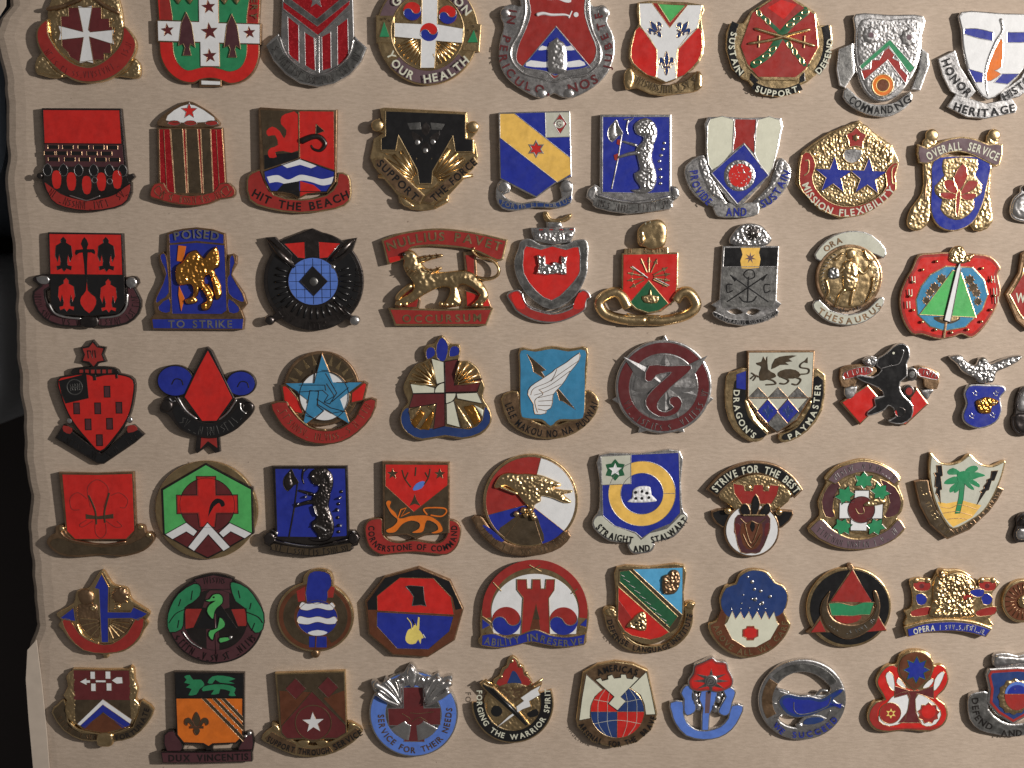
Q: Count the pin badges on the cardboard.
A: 69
